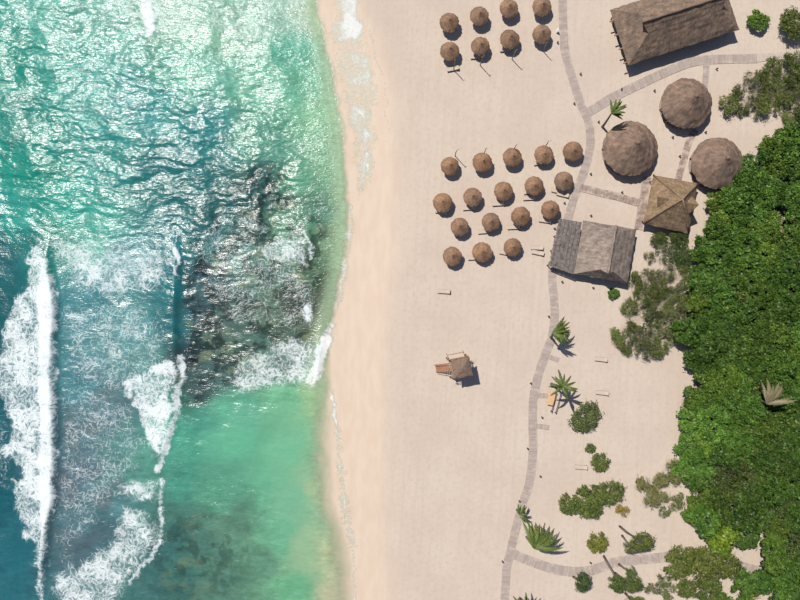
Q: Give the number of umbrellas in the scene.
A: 25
